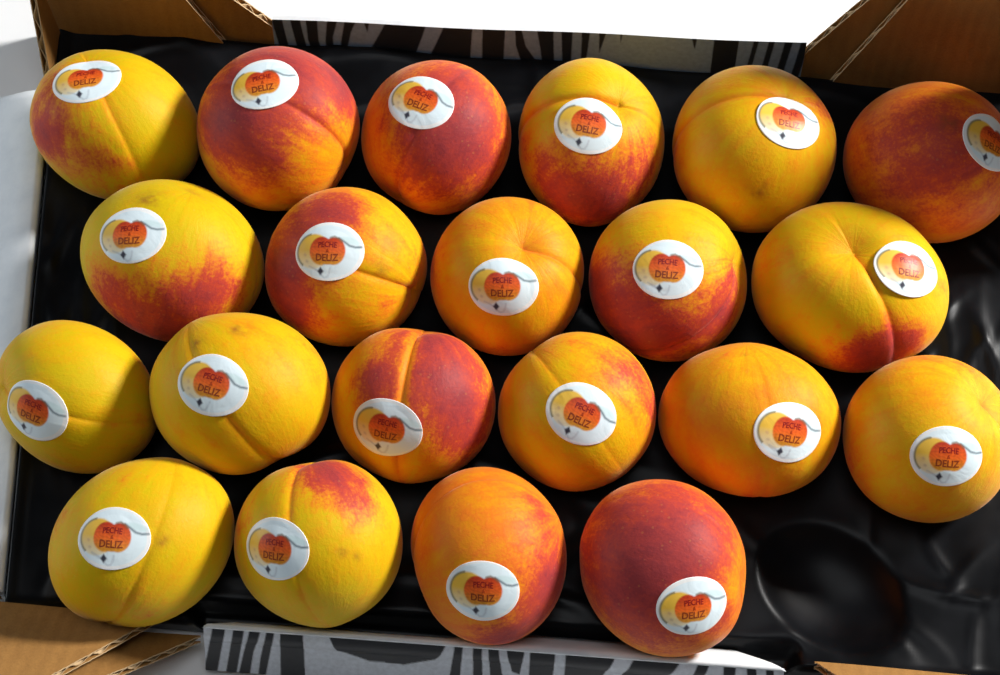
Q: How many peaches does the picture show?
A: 21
